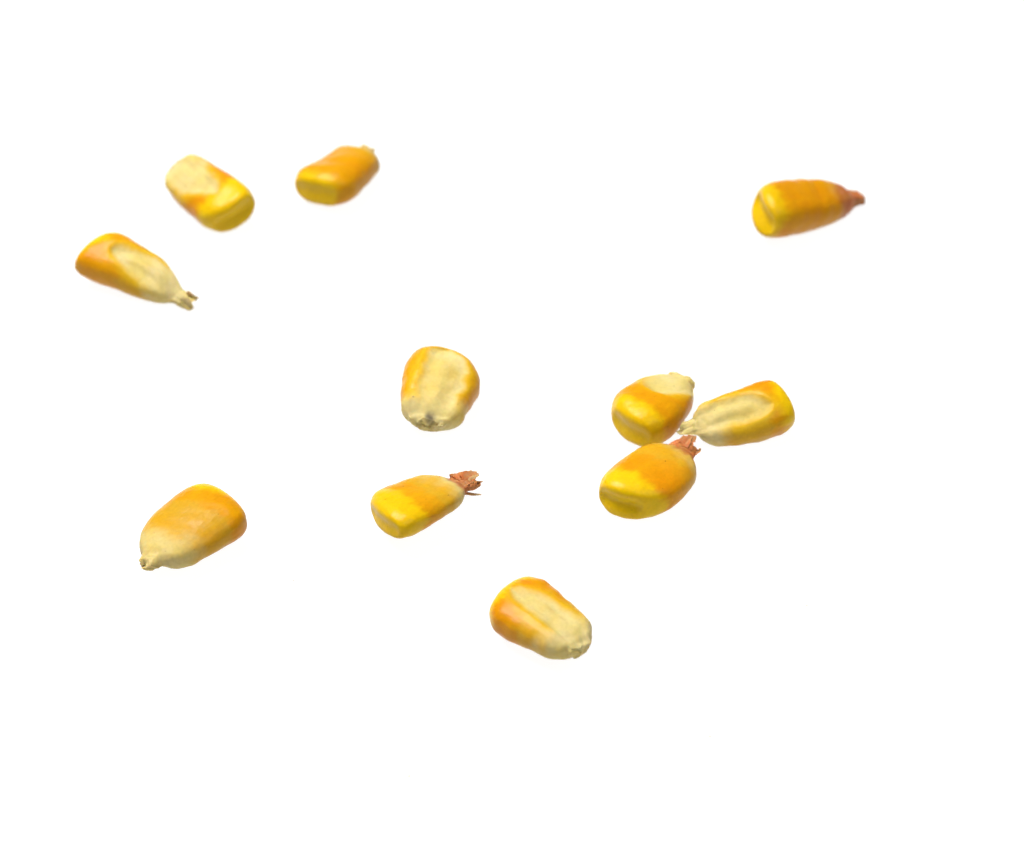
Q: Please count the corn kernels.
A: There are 11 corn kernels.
